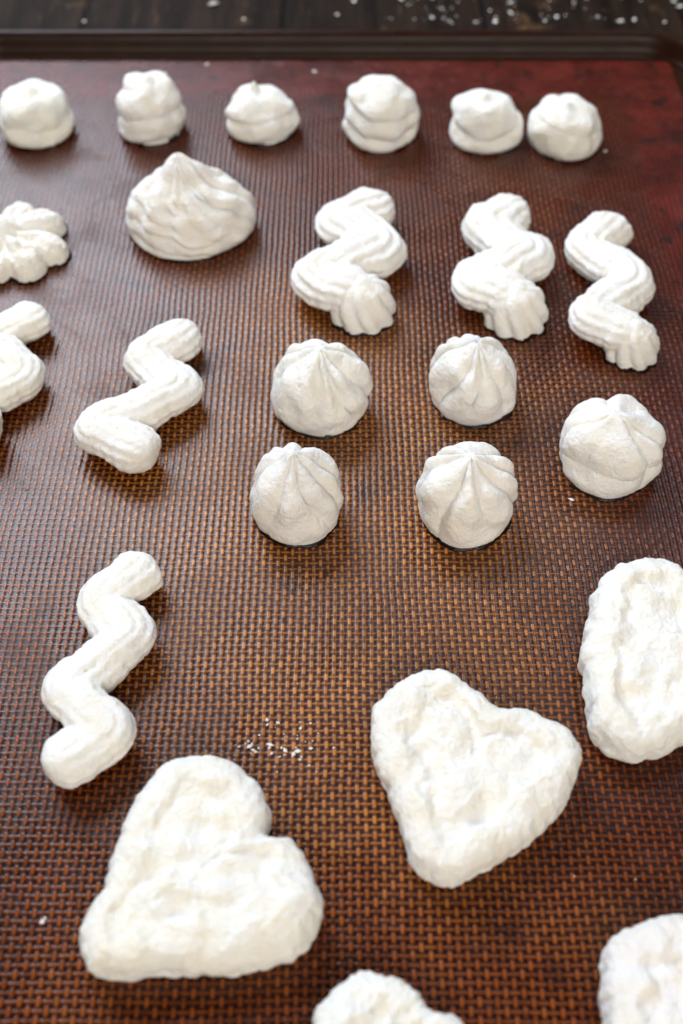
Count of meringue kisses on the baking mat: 12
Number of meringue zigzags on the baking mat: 6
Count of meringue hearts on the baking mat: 5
